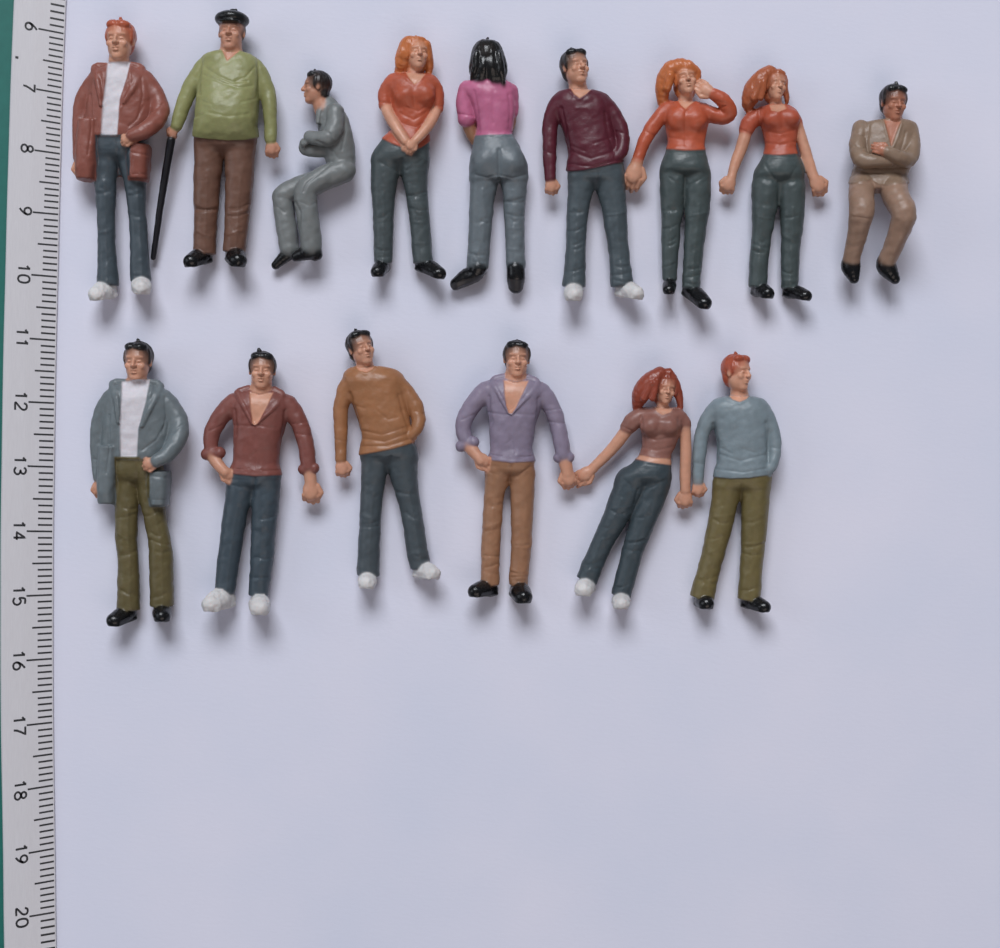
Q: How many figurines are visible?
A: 15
